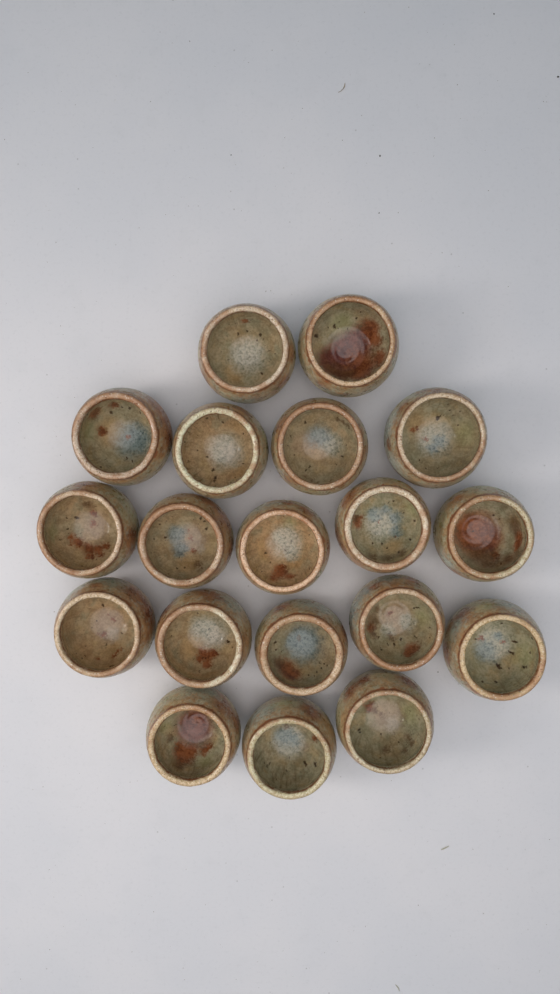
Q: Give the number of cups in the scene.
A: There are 19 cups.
